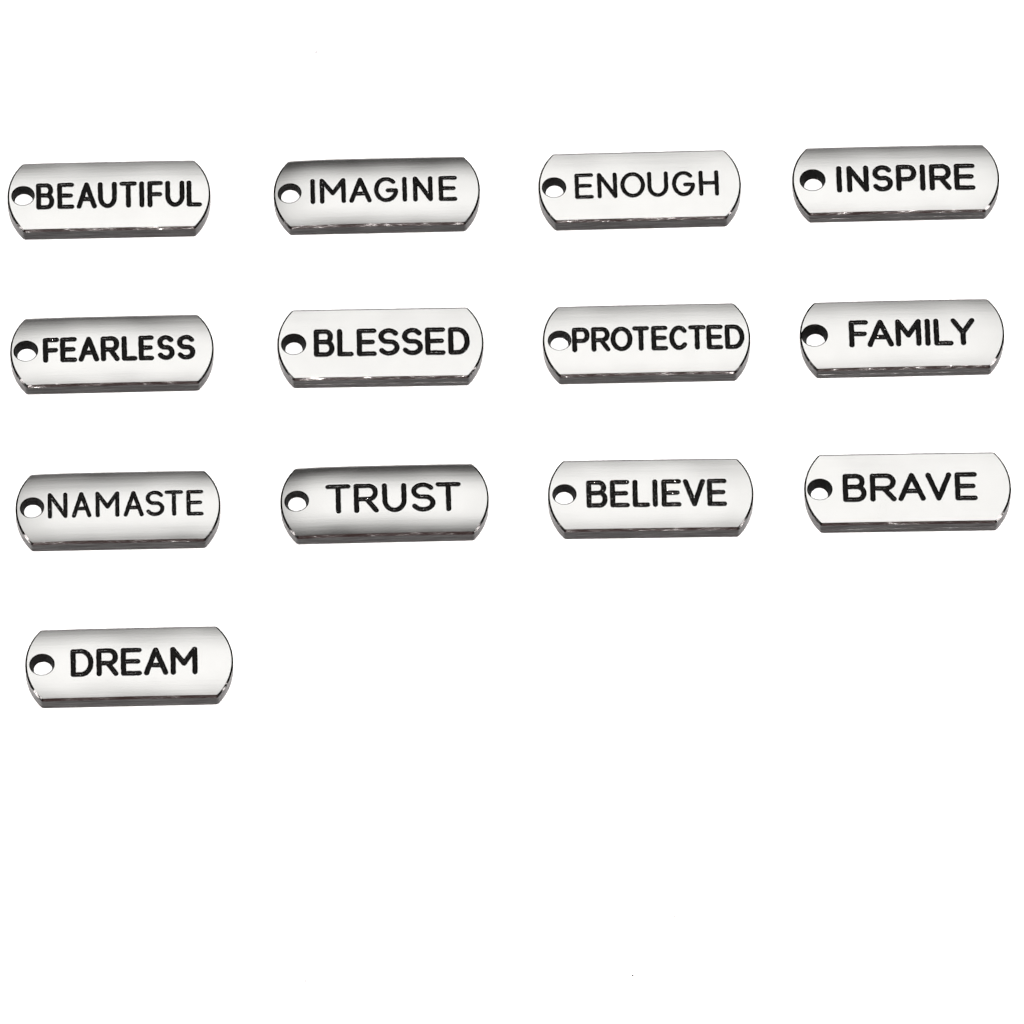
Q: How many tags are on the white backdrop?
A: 13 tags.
